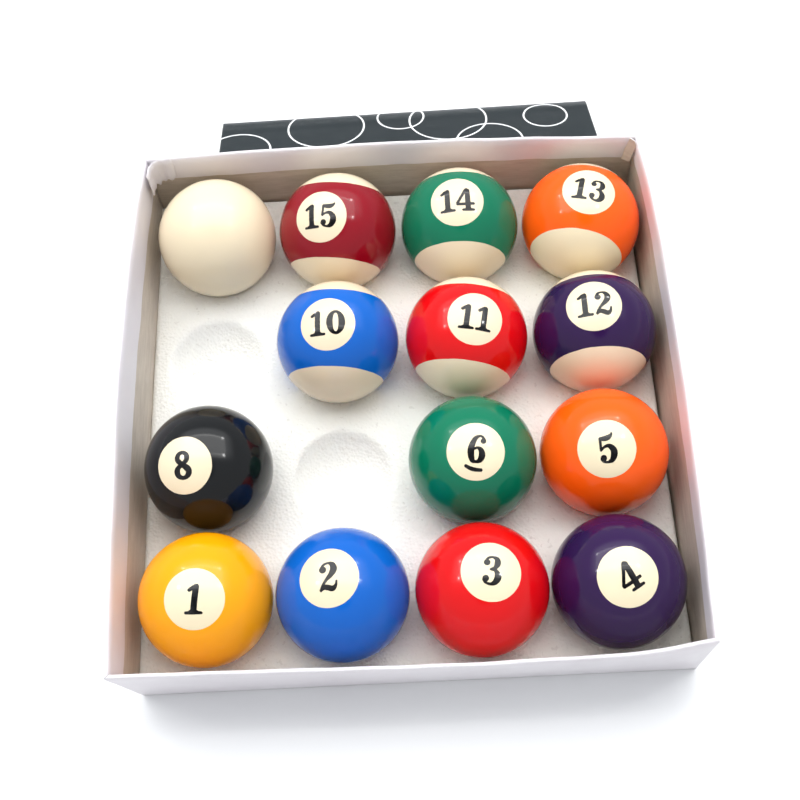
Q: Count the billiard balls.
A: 14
